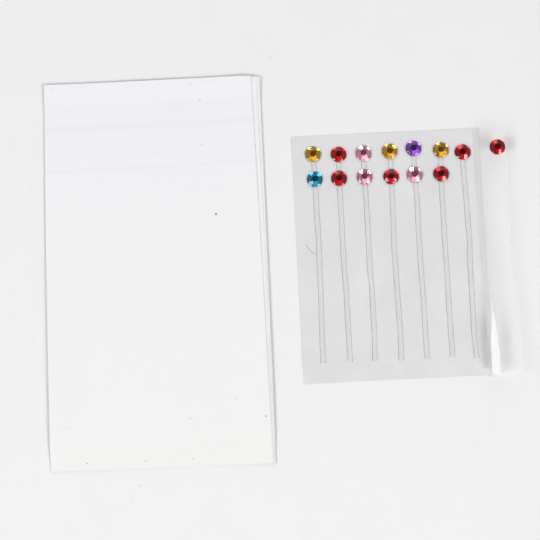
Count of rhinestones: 14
